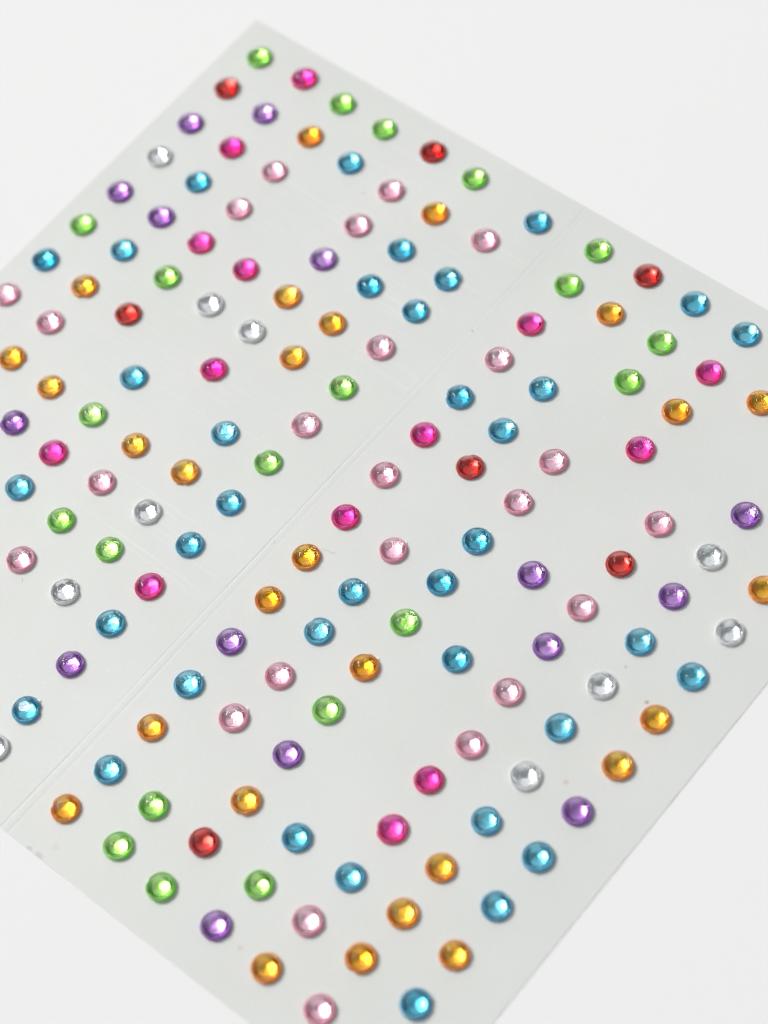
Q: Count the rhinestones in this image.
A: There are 155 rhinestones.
